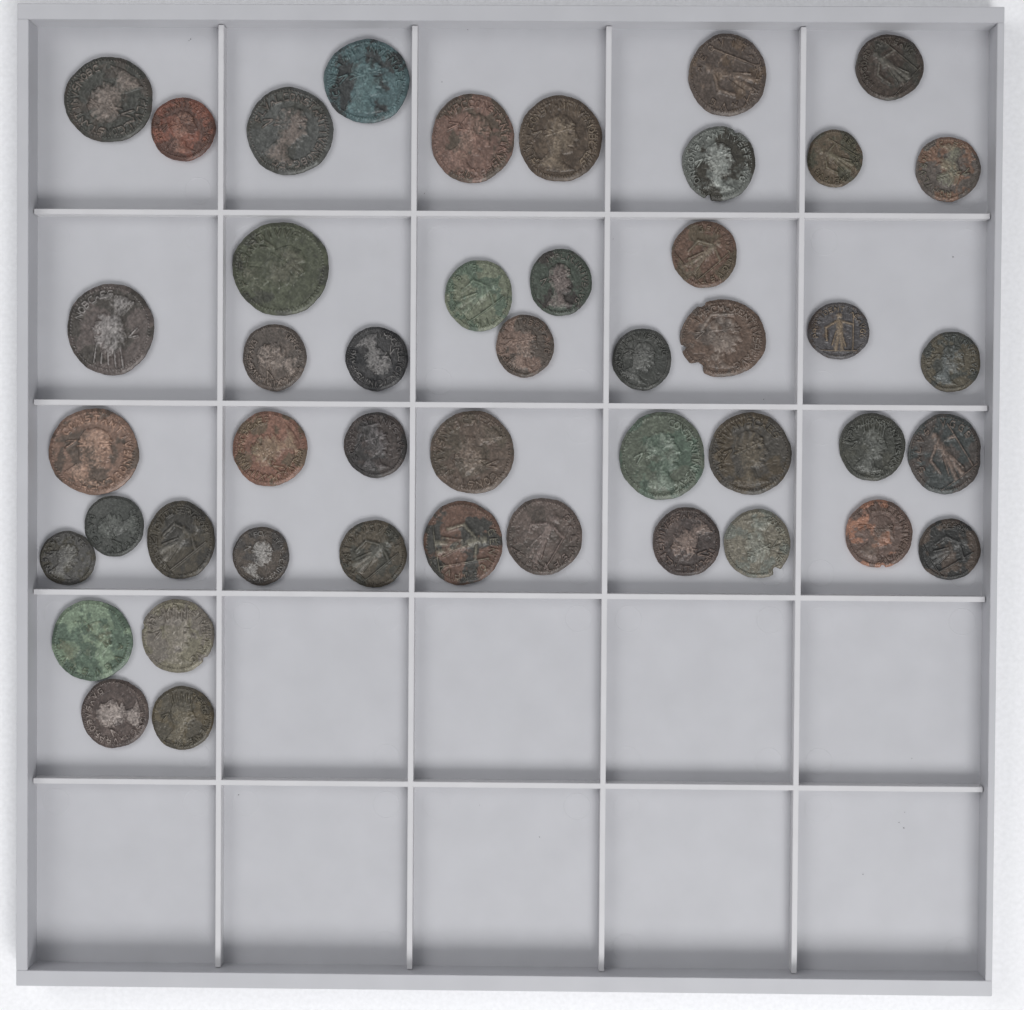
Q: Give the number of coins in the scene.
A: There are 46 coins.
